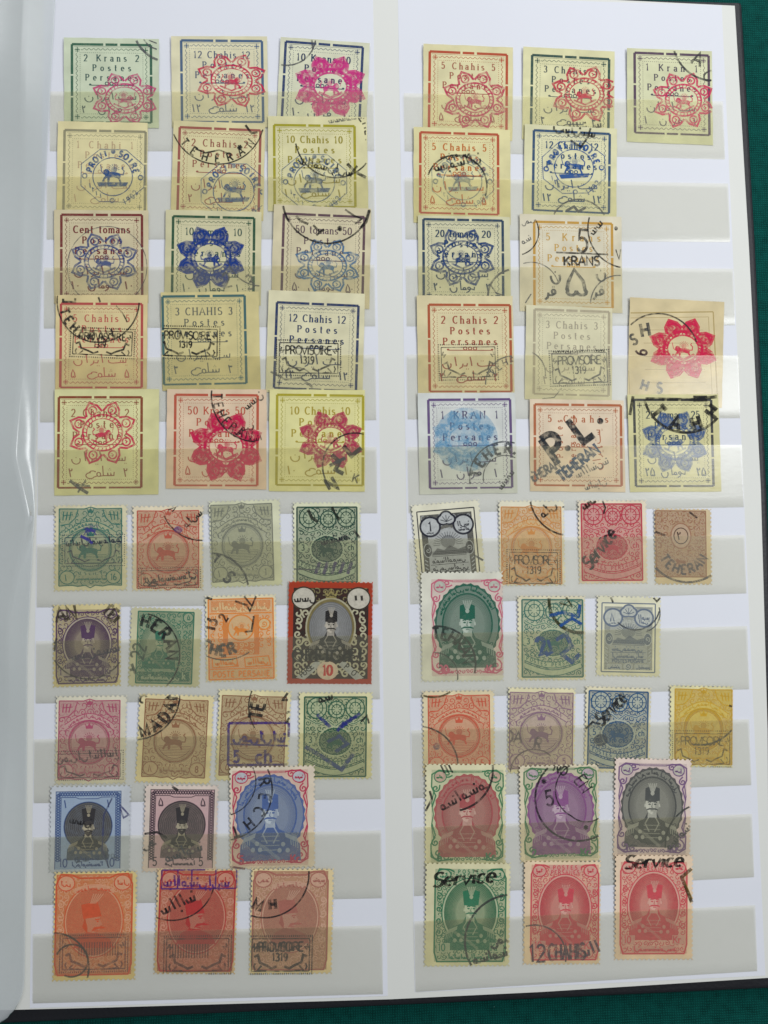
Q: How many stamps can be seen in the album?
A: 63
